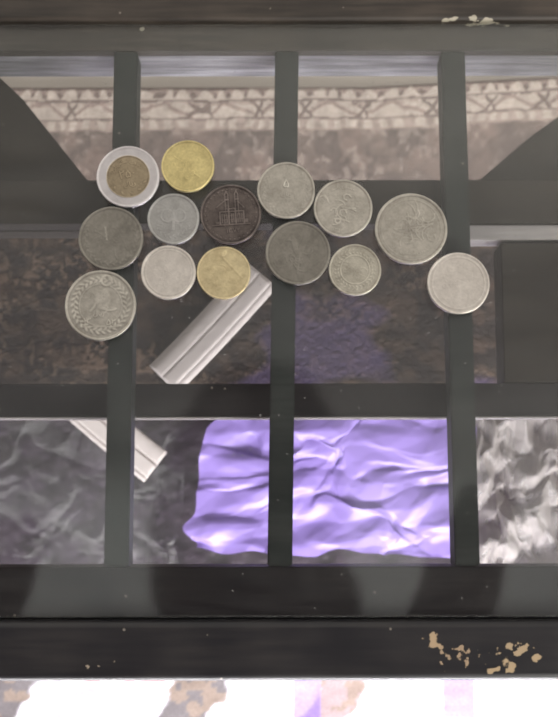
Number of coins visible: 14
